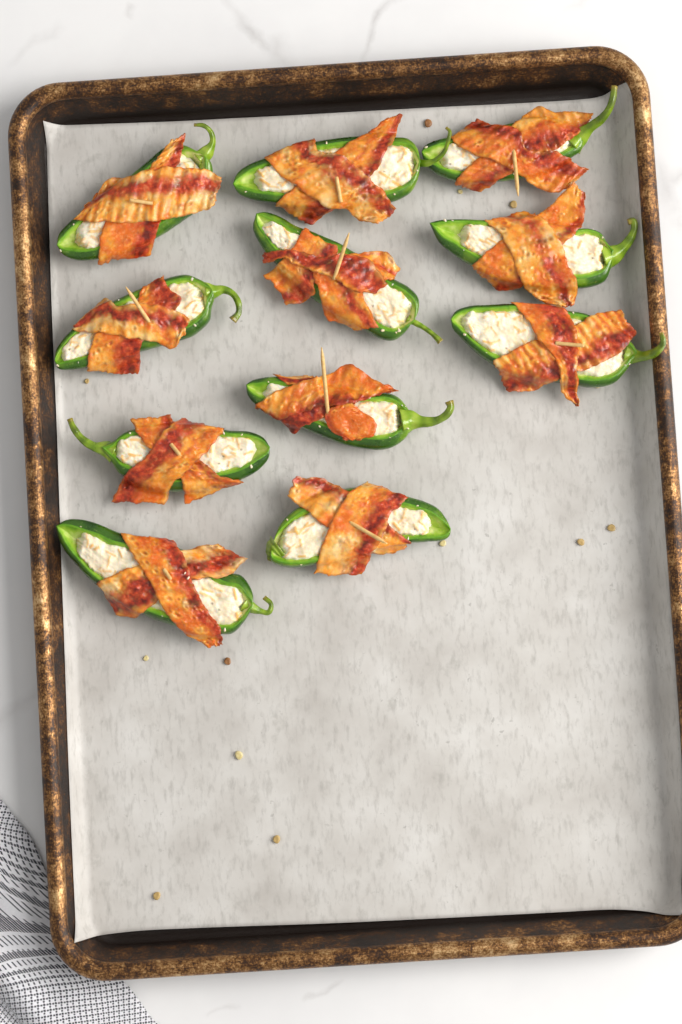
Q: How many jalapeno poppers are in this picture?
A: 11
